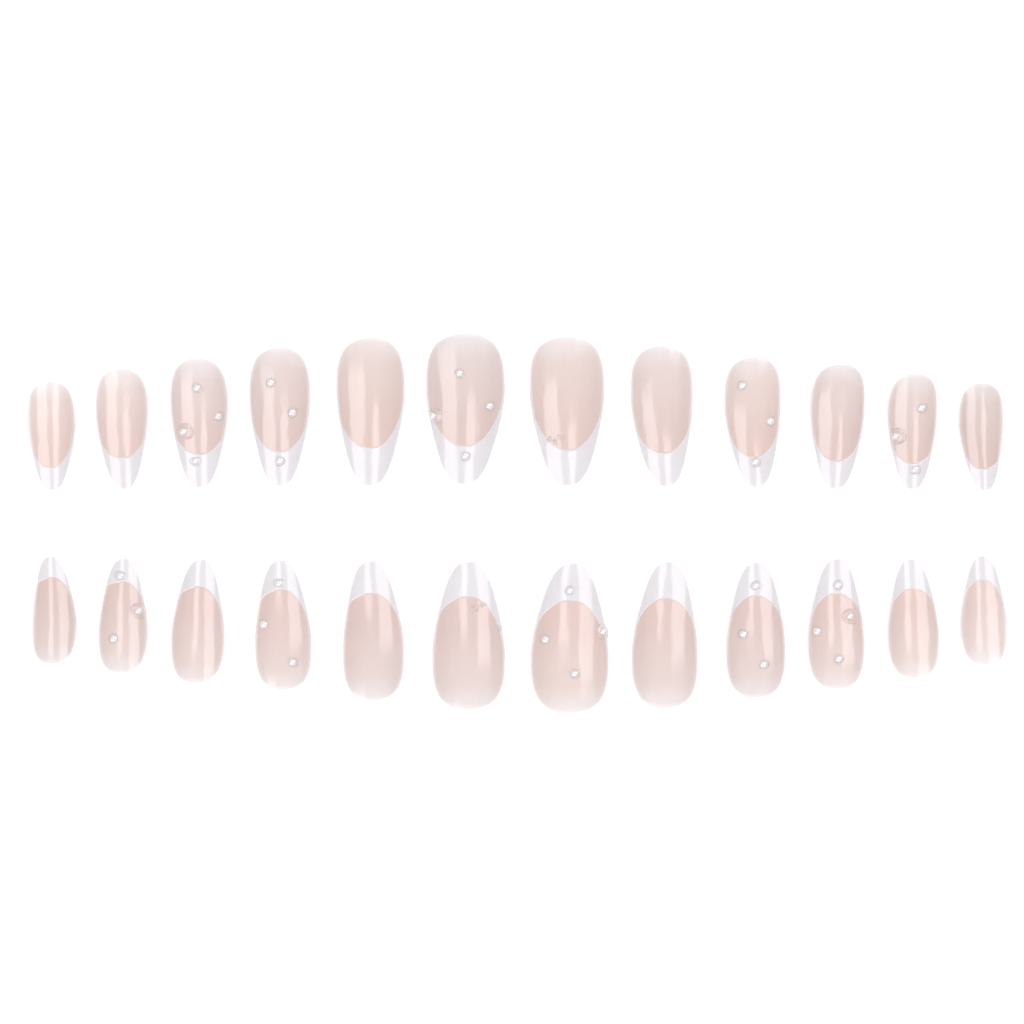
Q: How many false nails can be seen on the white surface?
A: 24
